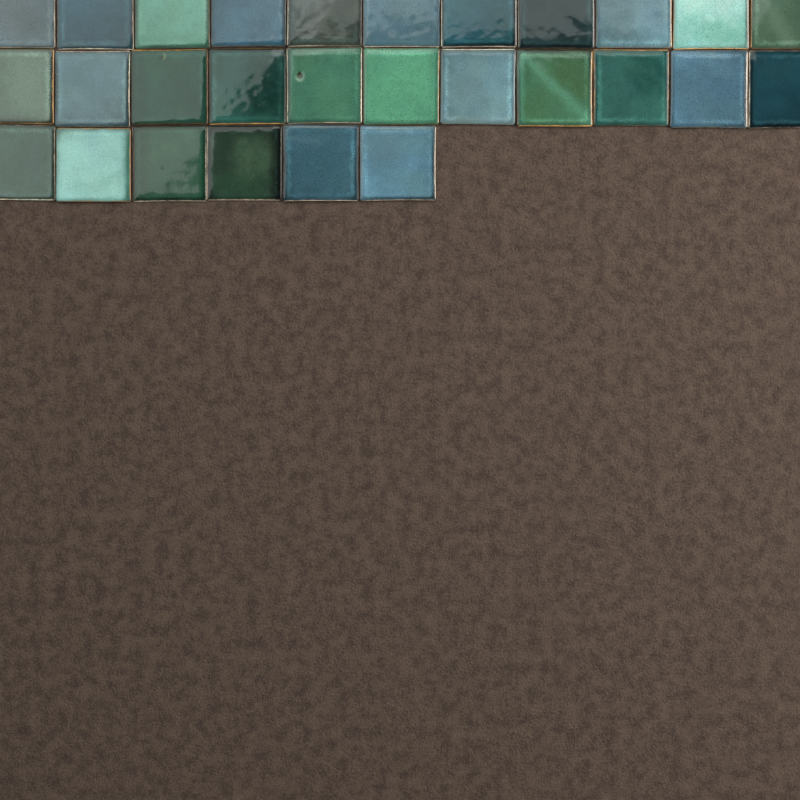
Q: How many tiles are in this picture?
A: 28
